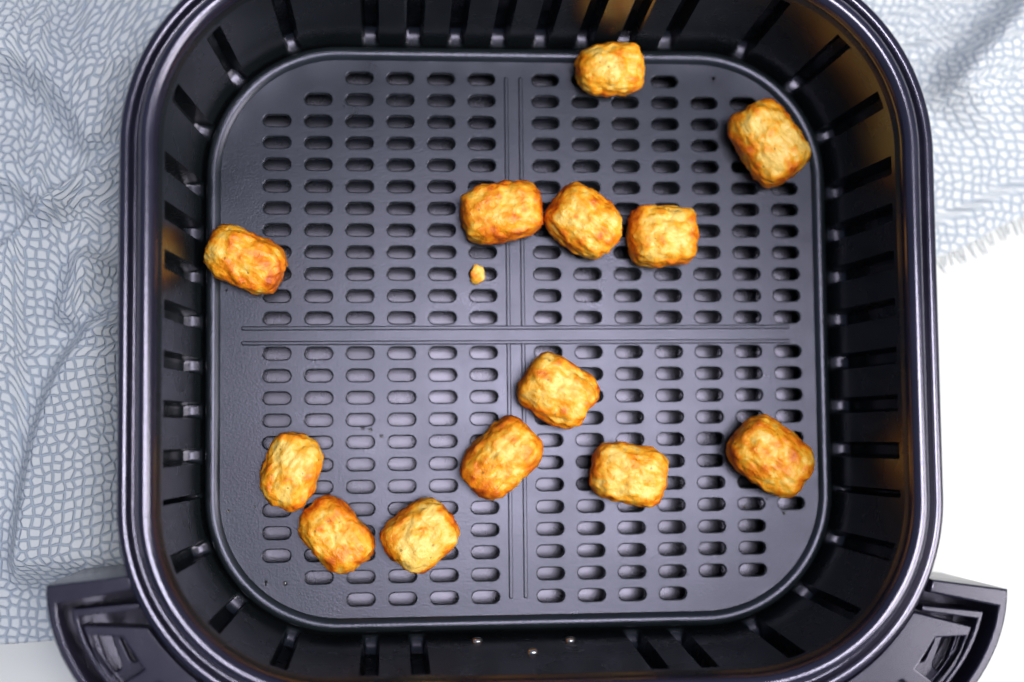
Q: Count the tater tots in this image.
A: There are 13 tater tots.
